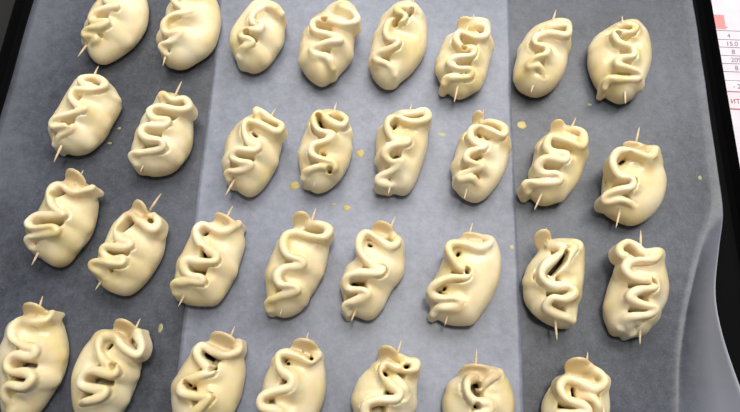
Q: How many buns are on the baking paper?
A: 31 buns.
